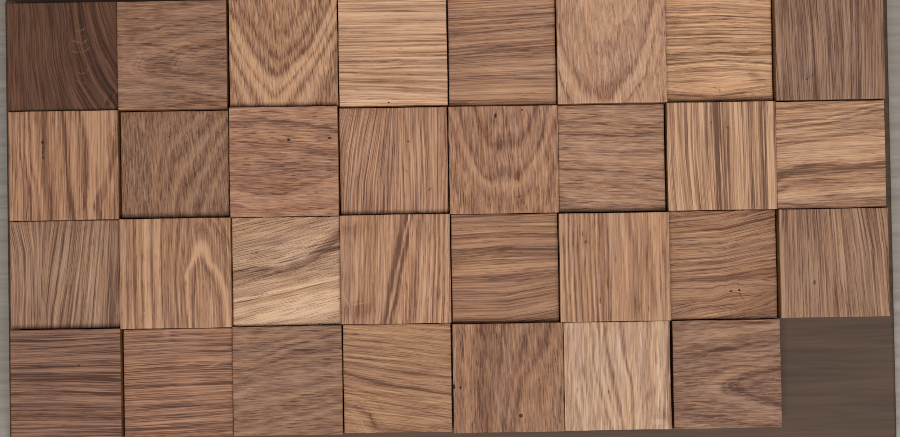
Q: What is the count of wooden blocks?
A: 31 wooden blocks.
